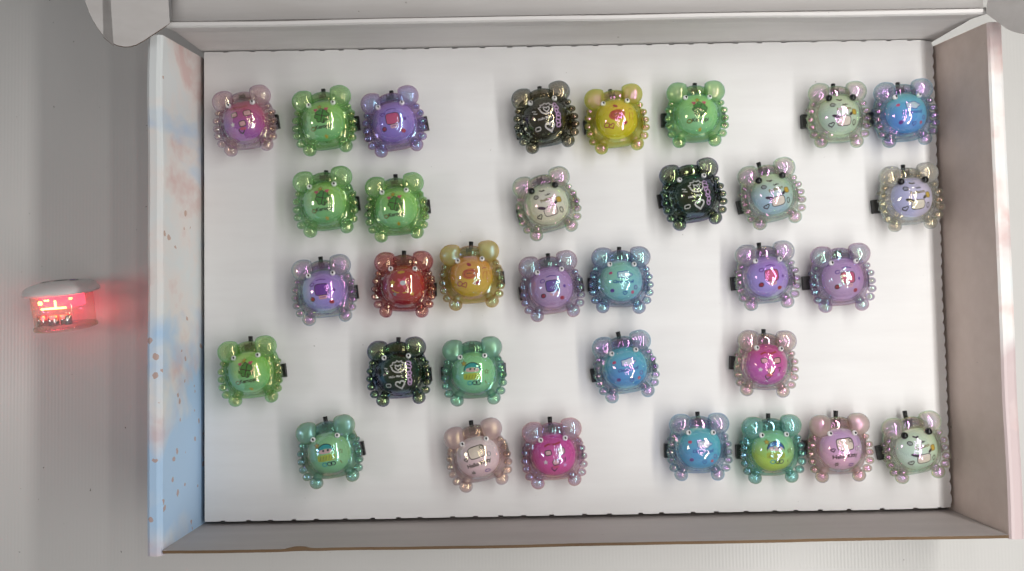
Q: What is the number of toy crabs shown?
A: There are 33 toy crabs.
